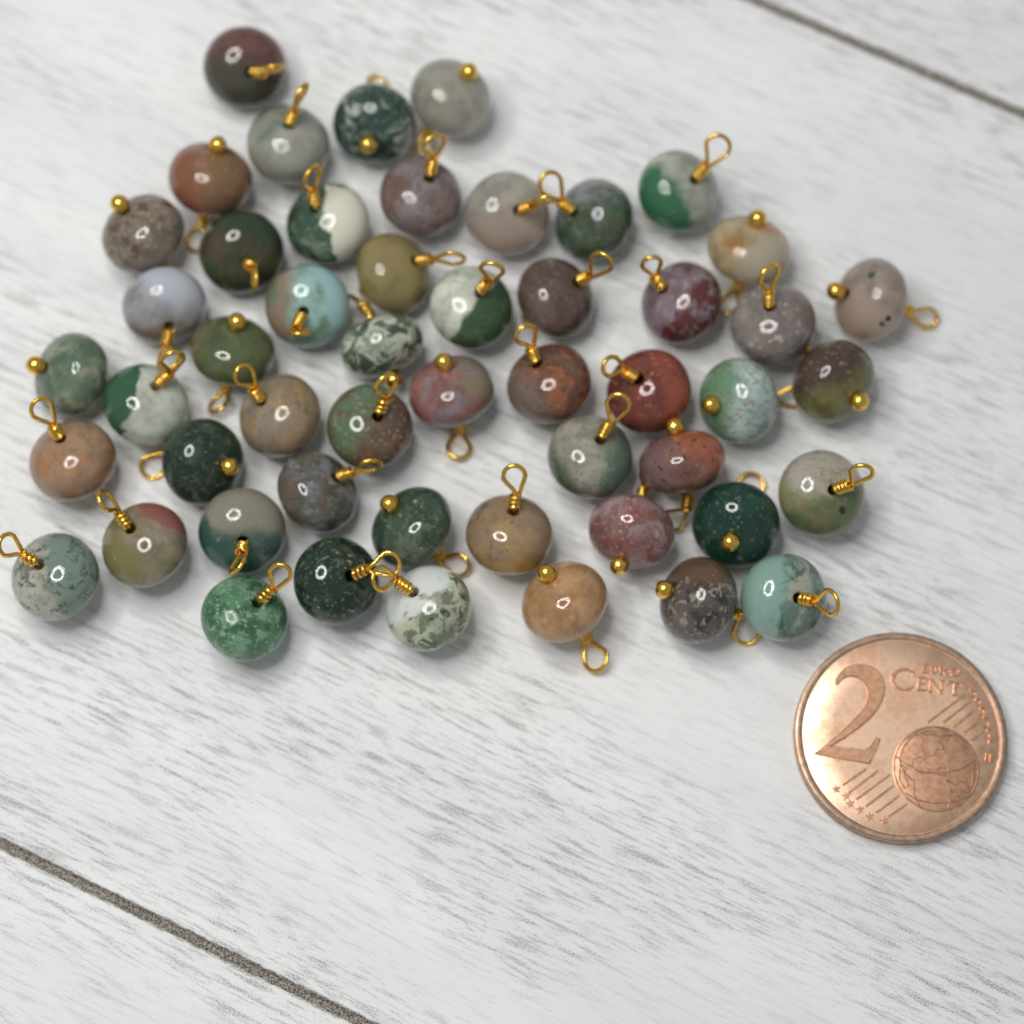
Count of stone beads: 51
